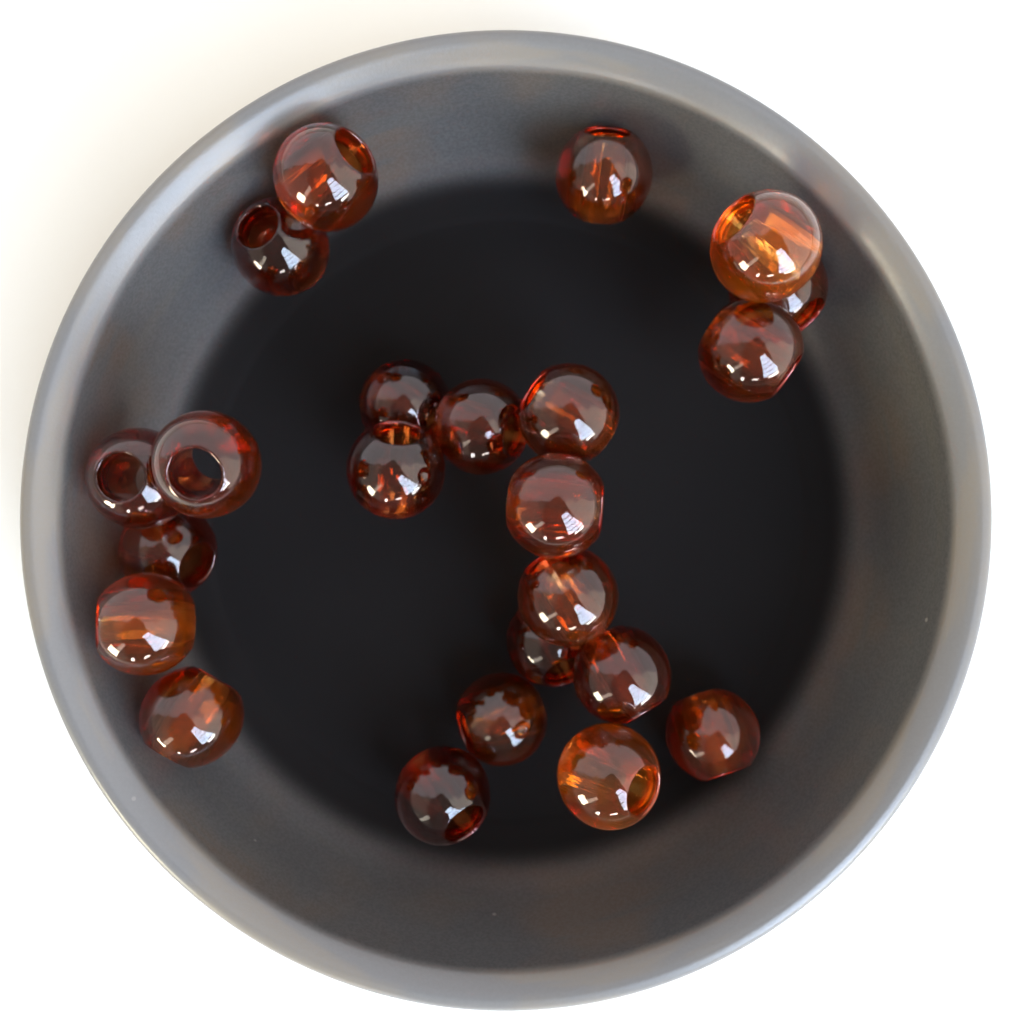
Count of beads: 23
